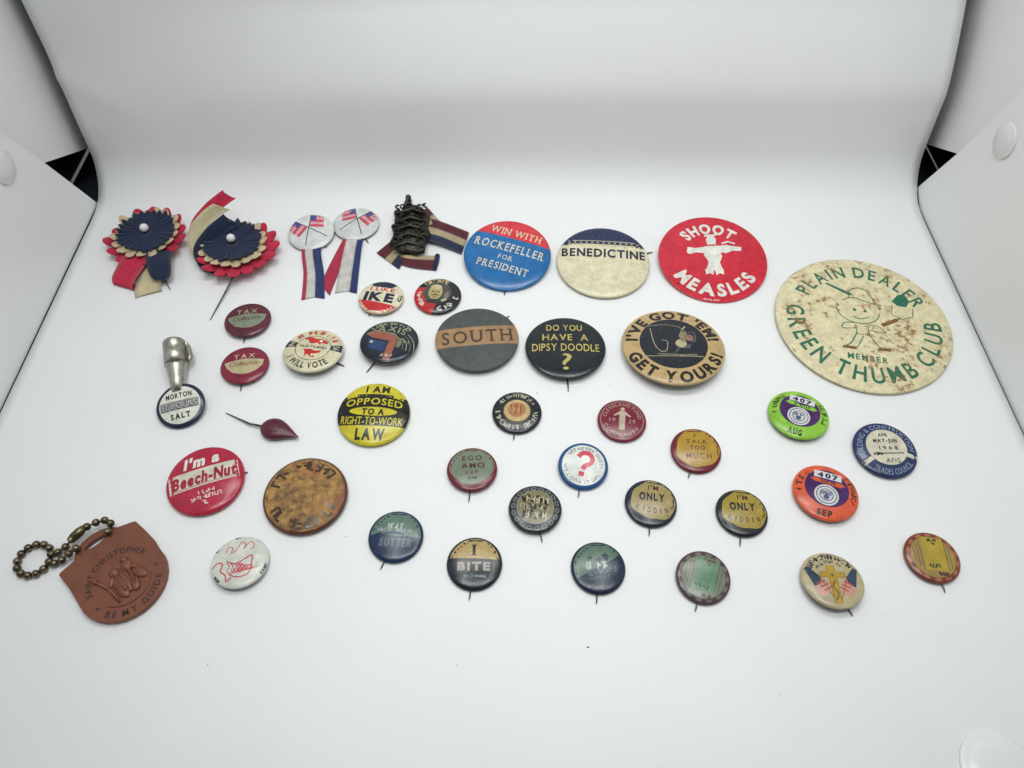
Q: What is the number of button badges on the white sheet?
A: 37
